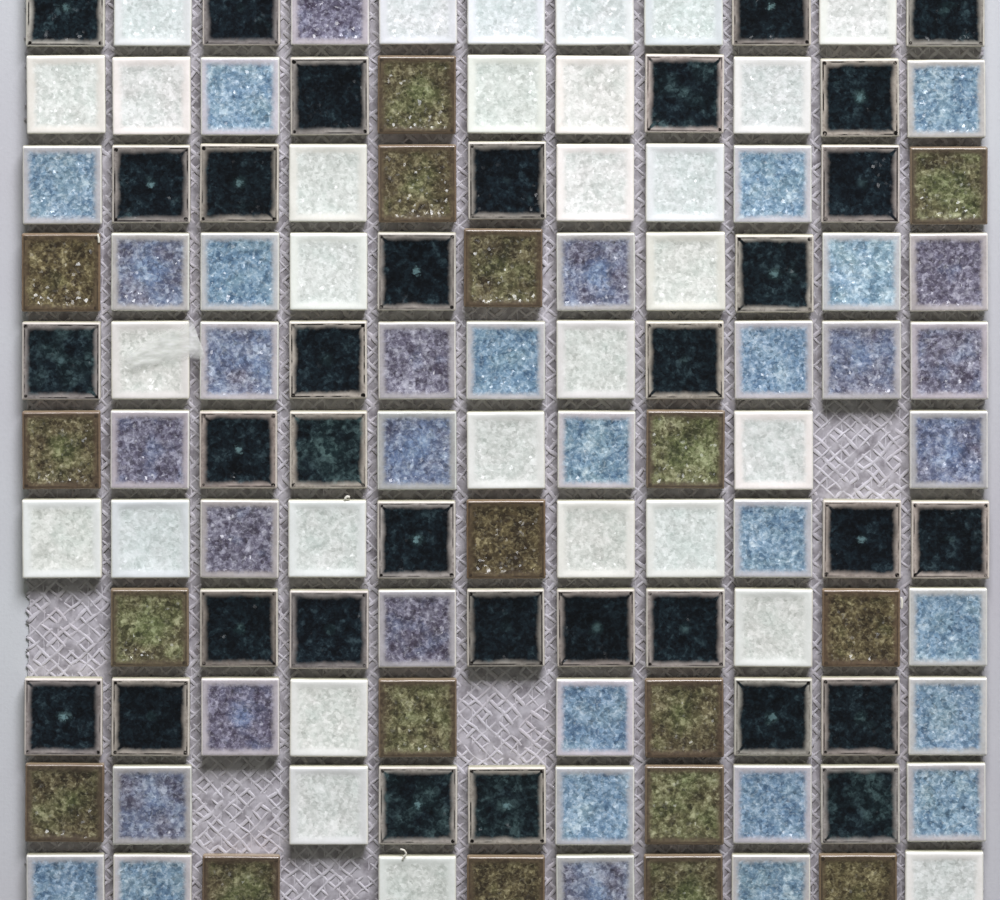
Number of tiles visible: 116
